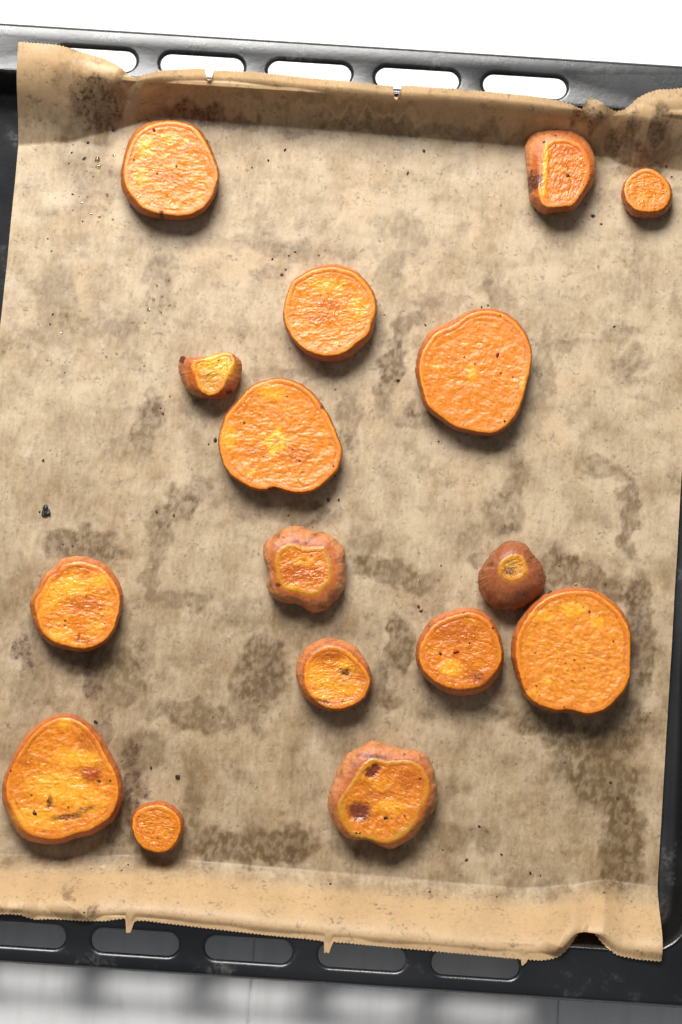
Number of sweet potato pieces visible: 16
